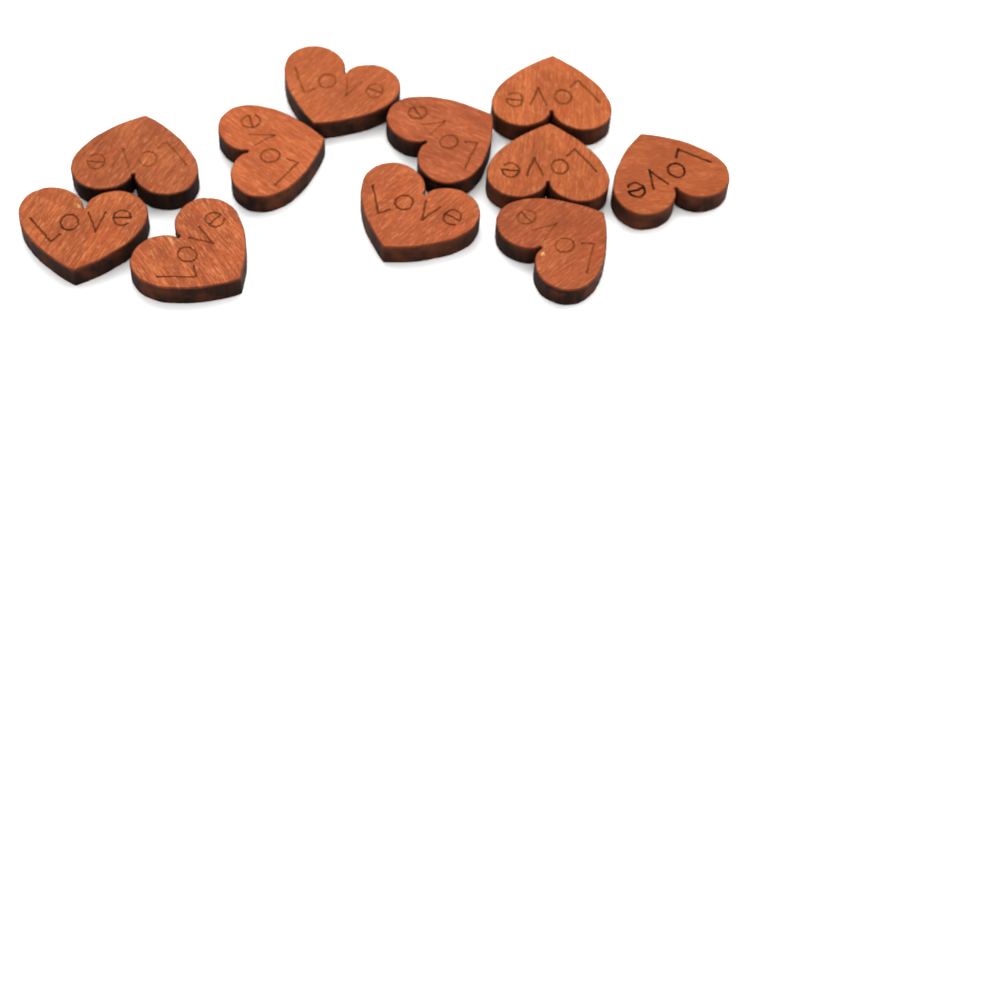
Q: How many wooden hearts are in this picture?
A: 11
